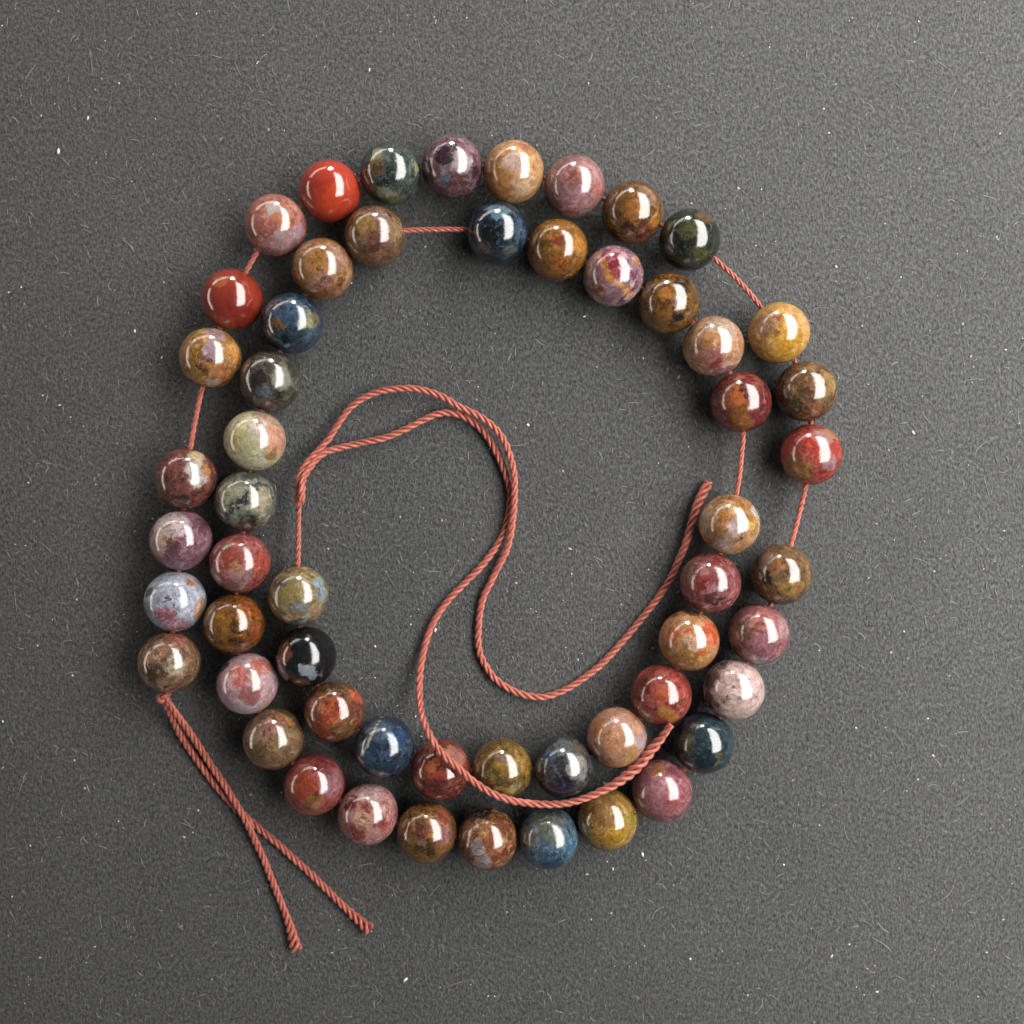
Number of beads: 56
